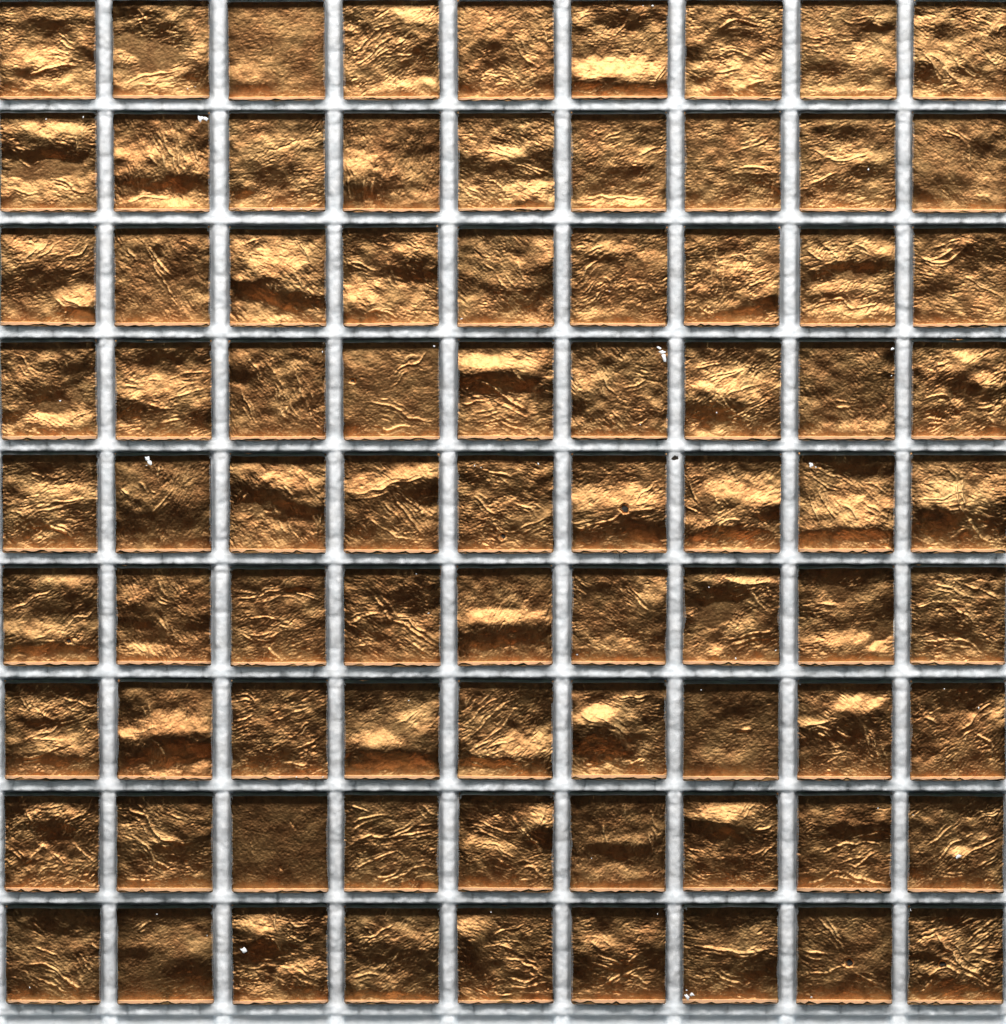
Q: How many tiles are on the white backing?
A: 81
